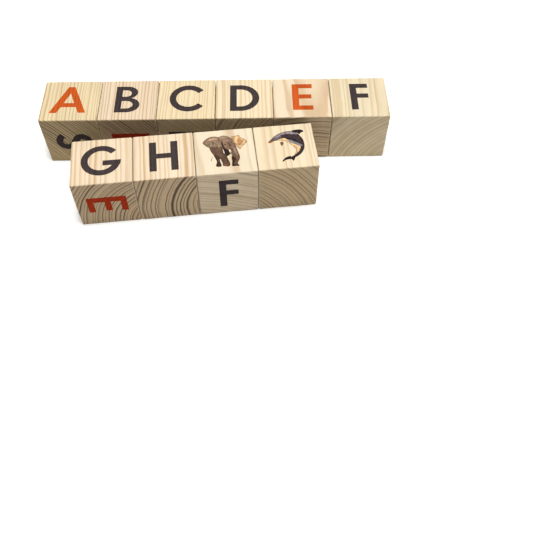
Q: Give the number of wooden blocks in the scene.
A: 10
